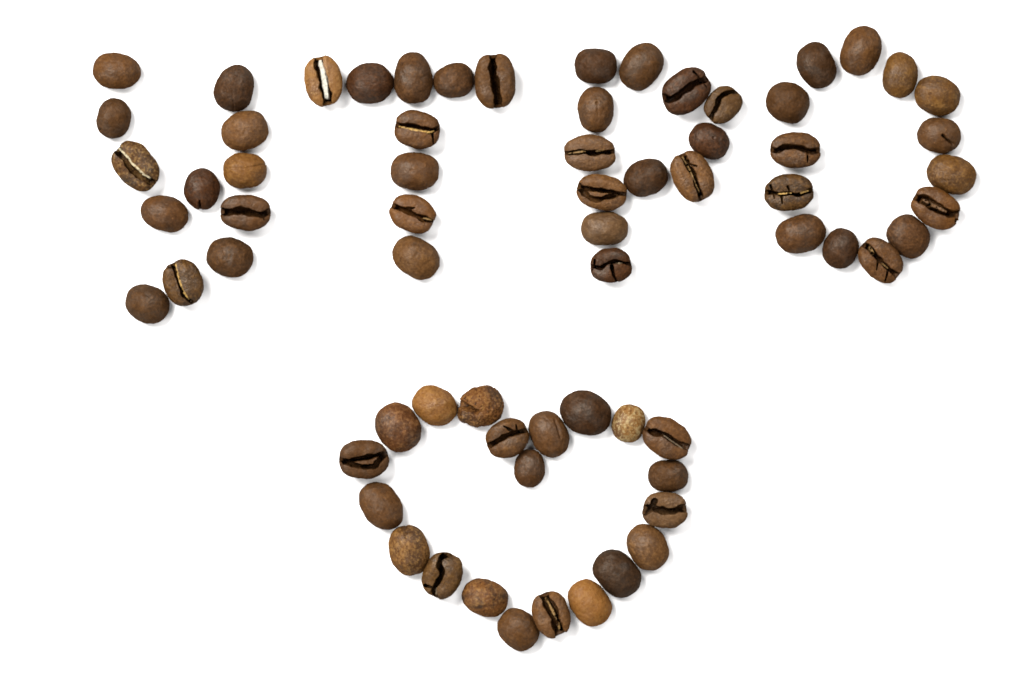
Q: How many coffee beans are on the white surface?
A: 68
